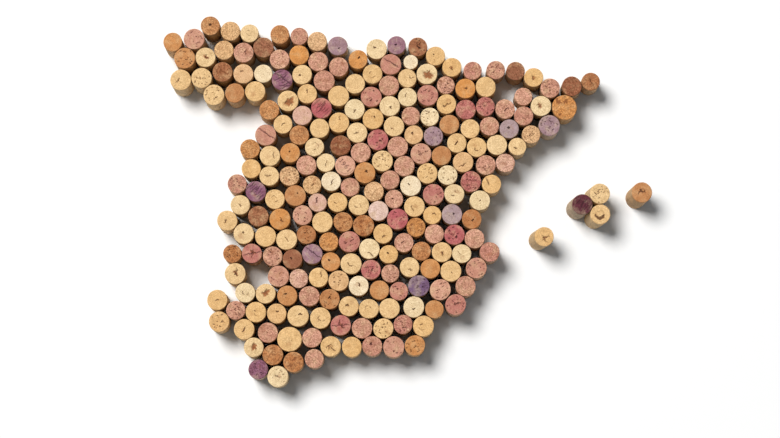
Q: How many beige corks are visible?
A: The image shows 107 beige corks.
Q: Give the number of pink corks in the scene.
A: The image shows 71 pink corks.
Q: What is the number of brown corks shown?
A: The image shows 45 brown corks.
